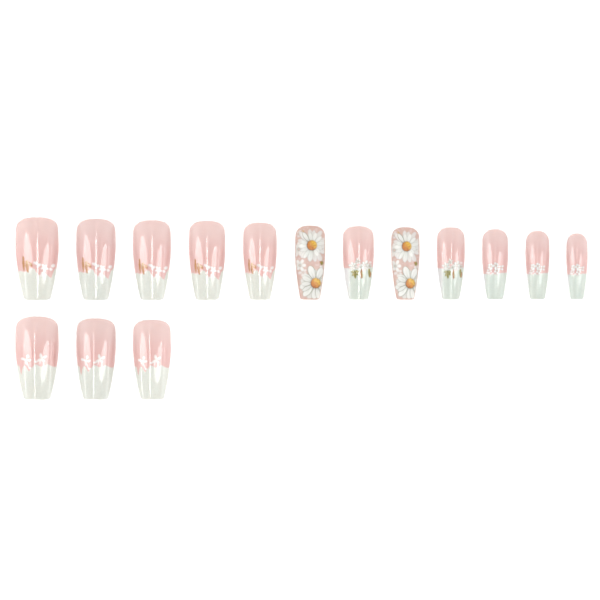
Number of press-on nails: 15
